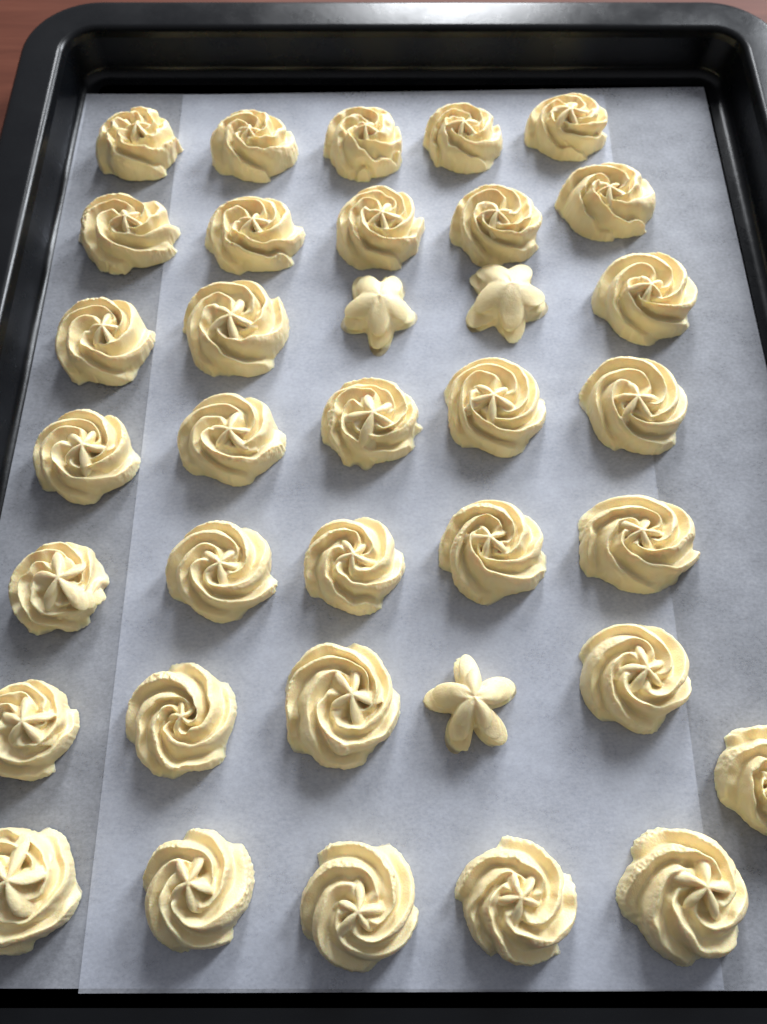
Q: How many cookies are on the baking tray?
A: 36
